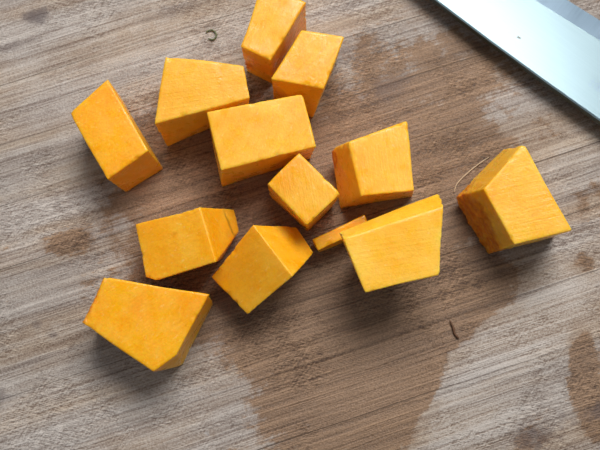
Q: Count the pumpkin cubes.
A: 13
